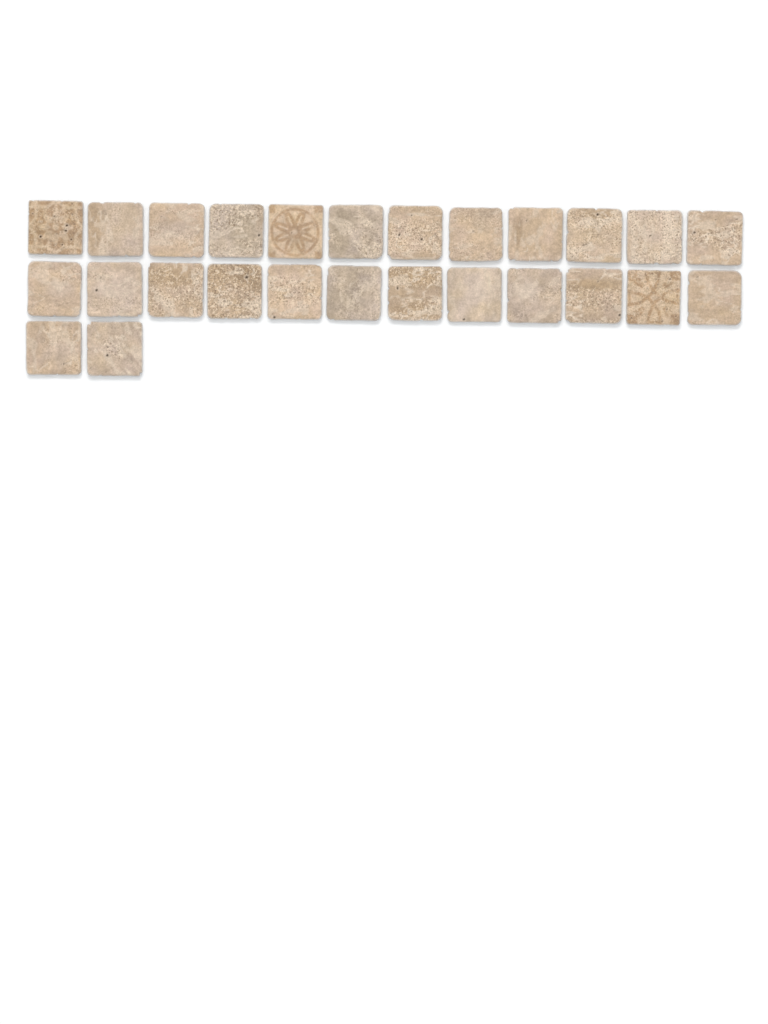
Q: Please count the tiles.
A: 26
